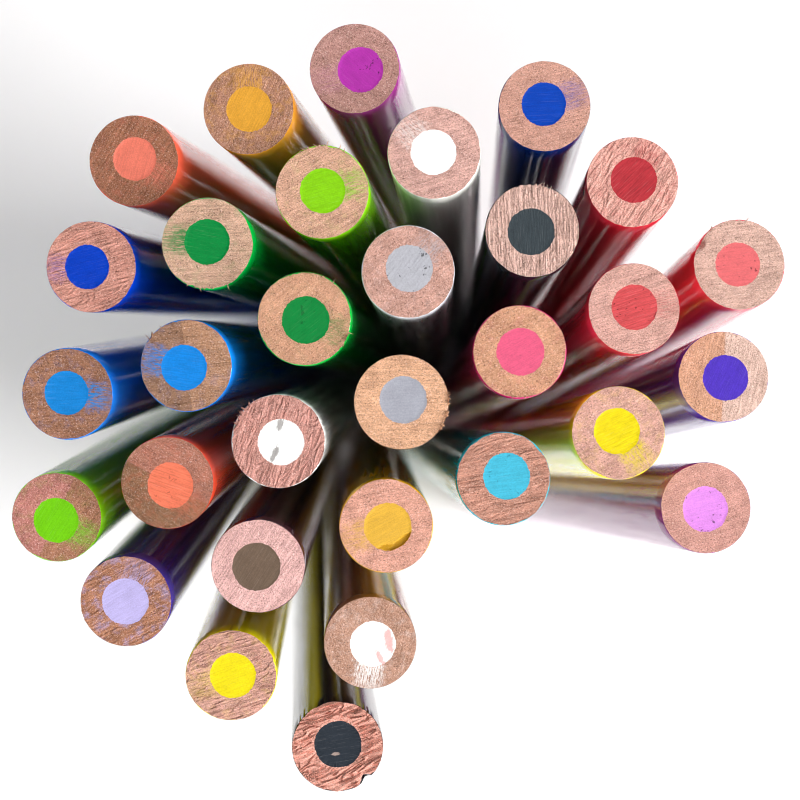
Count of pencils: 31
